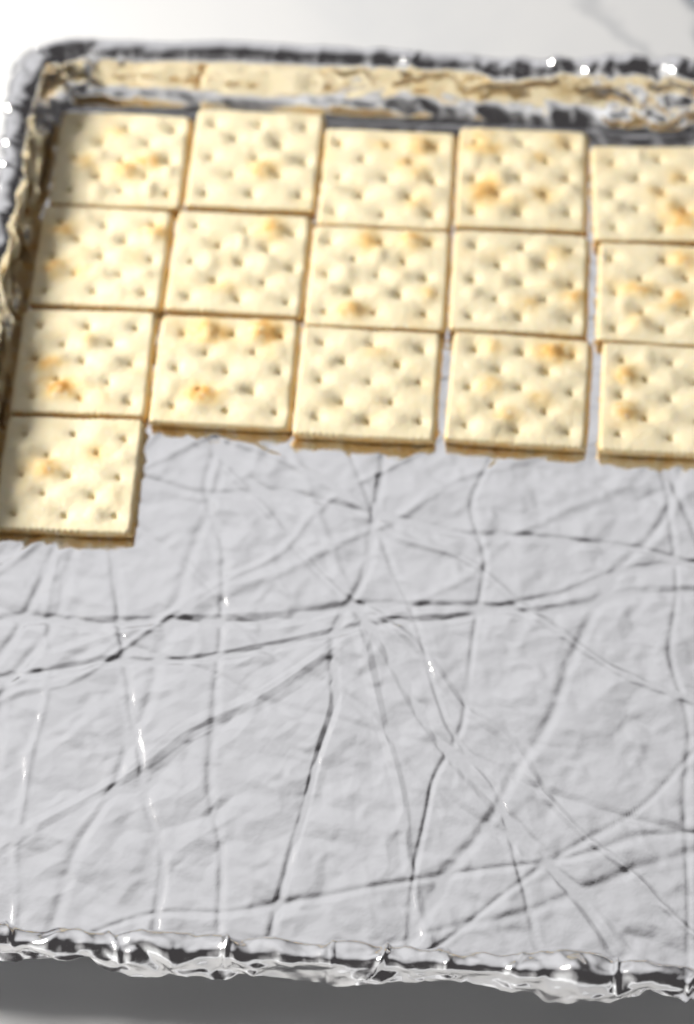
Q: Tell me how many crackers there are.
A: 16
